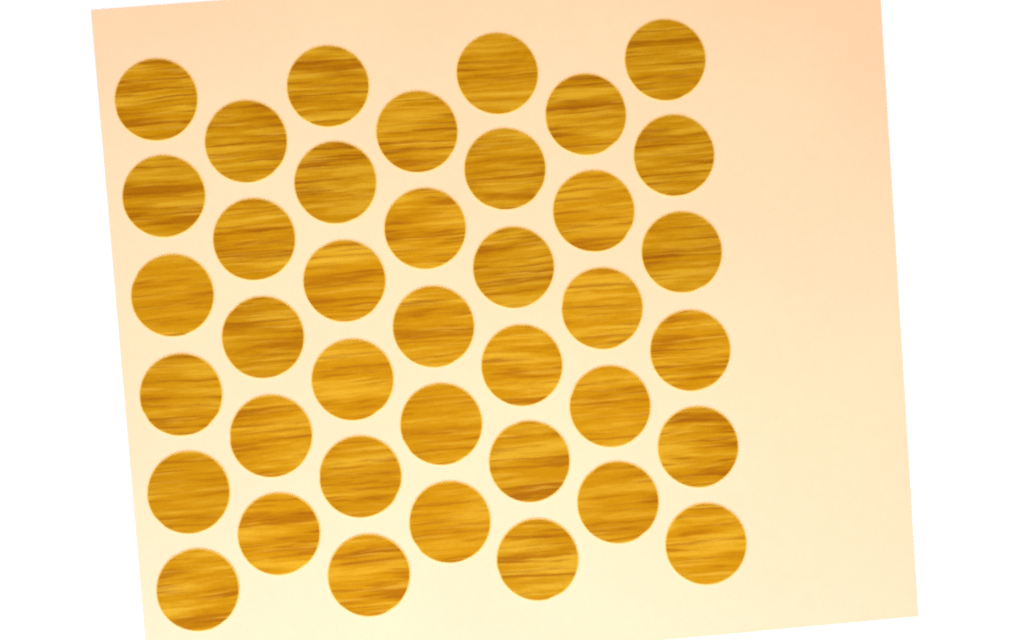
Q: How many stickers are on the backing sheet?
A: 39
